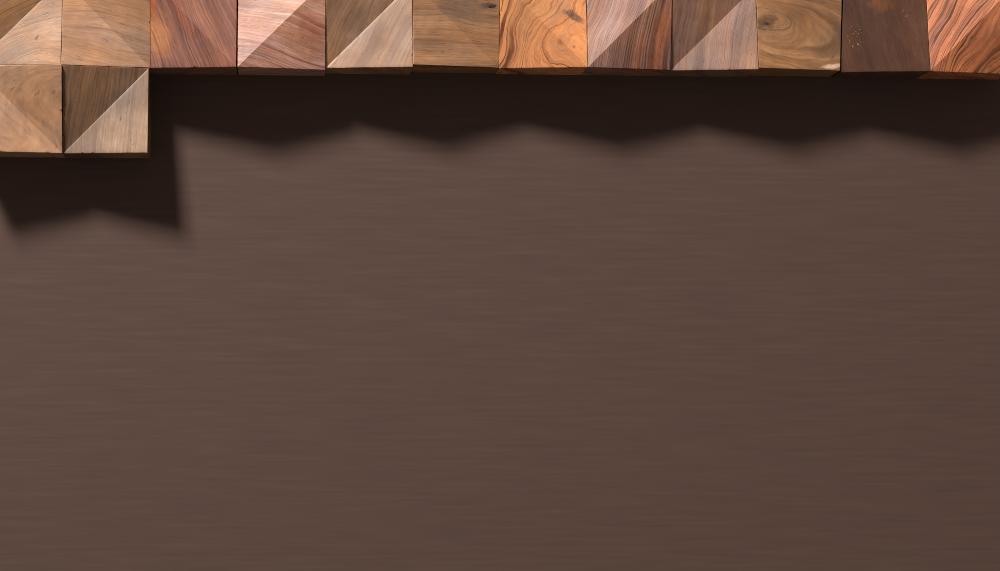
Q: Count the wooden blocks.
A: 14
